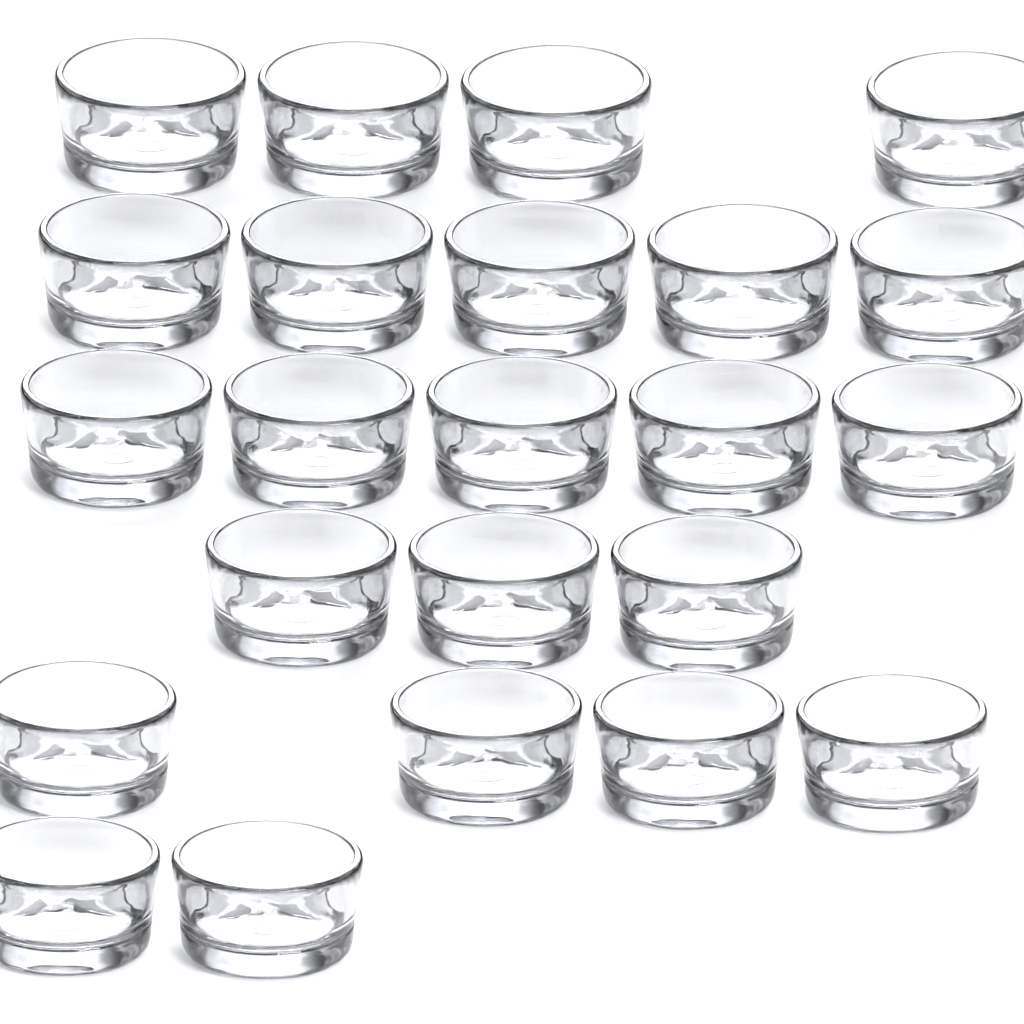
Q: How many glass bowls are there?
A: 23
